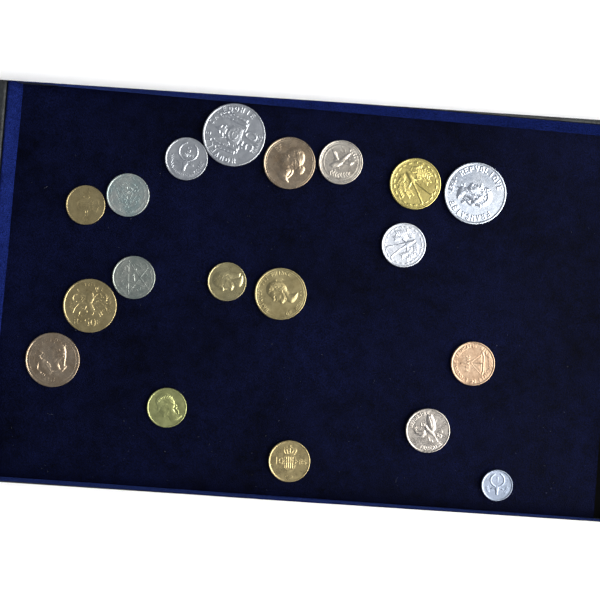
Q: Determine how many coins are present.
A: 19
